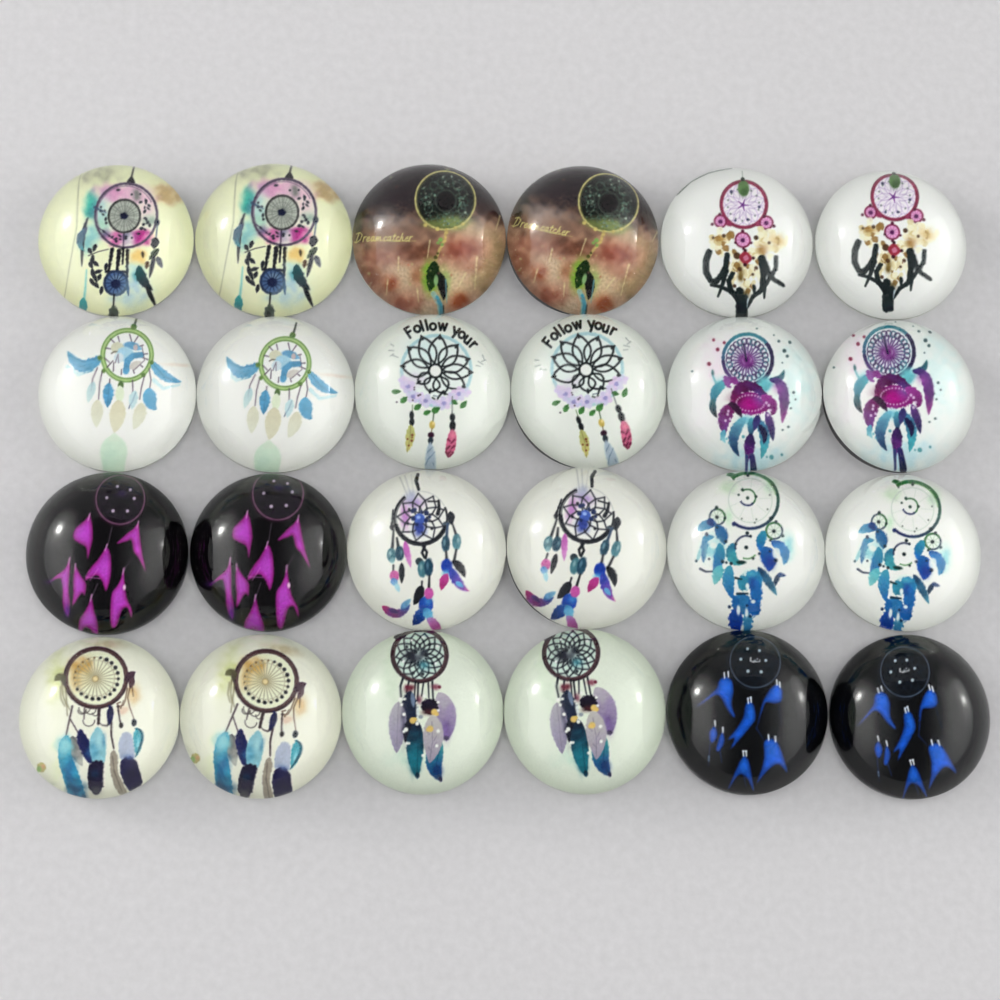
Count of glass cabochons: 24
